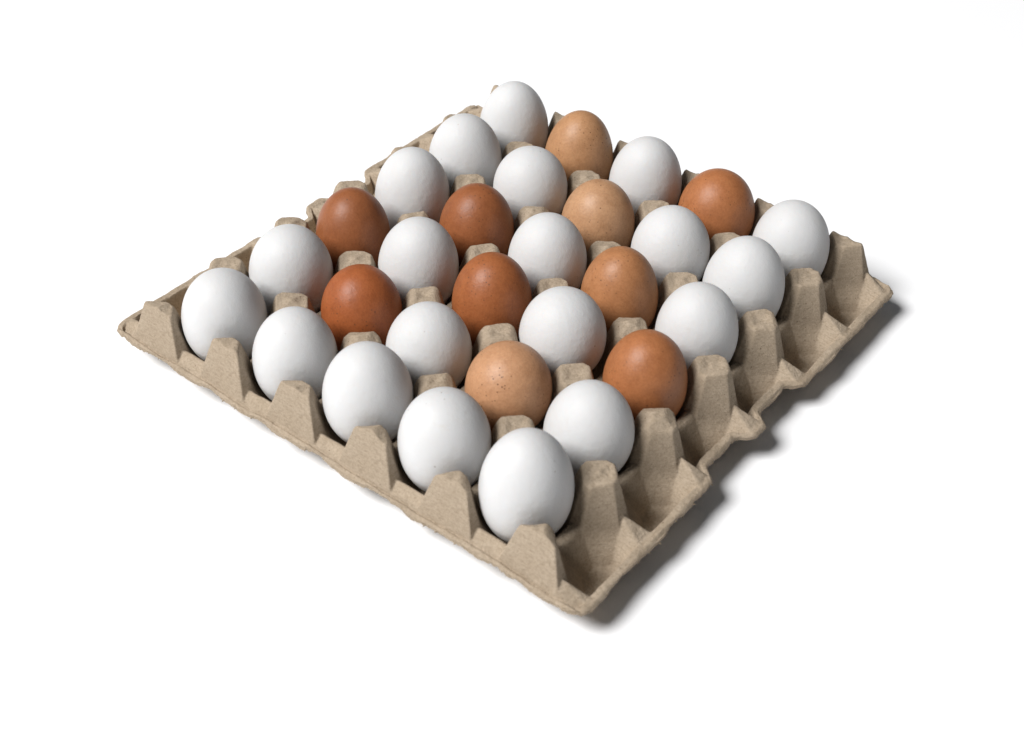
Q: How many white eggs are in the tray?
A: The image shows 20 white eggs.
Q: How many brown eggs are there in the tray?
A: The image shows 10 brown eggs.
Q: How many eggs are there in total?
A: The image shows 30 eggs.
